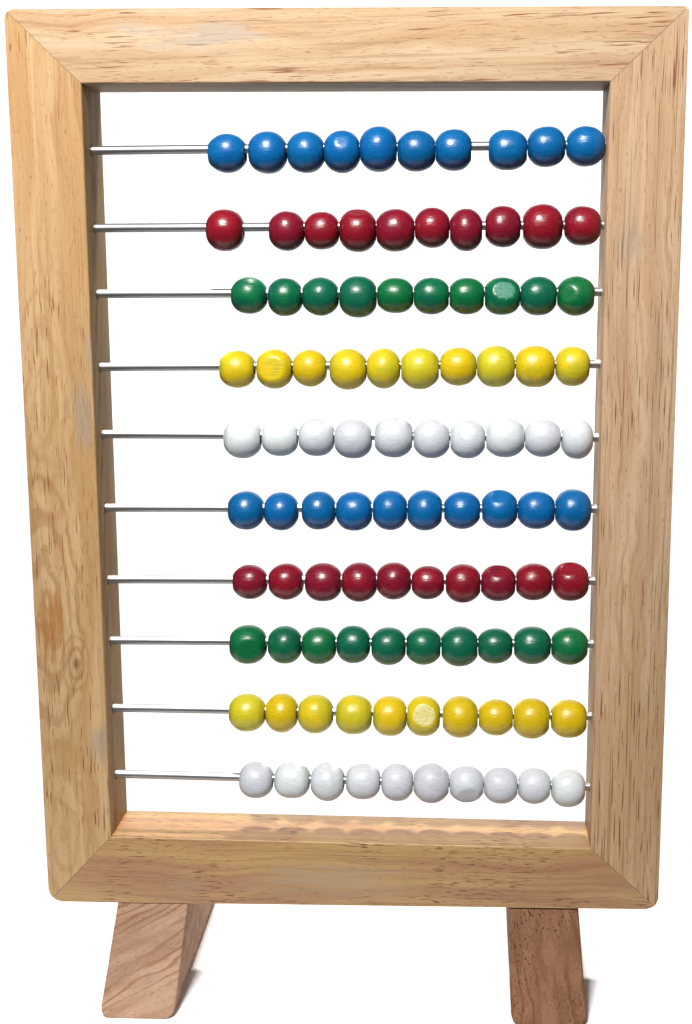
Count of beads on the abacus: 100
